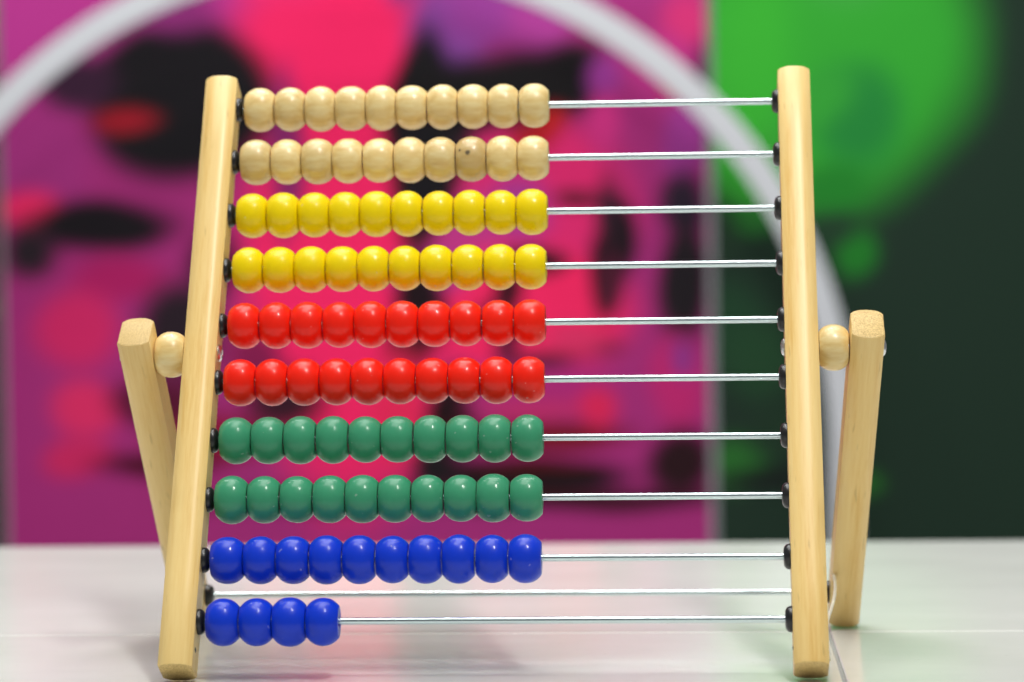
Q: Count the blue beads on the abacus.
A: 14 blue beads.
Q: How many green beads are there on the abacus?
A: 20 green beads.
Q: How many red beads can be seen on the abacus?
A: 20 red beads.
